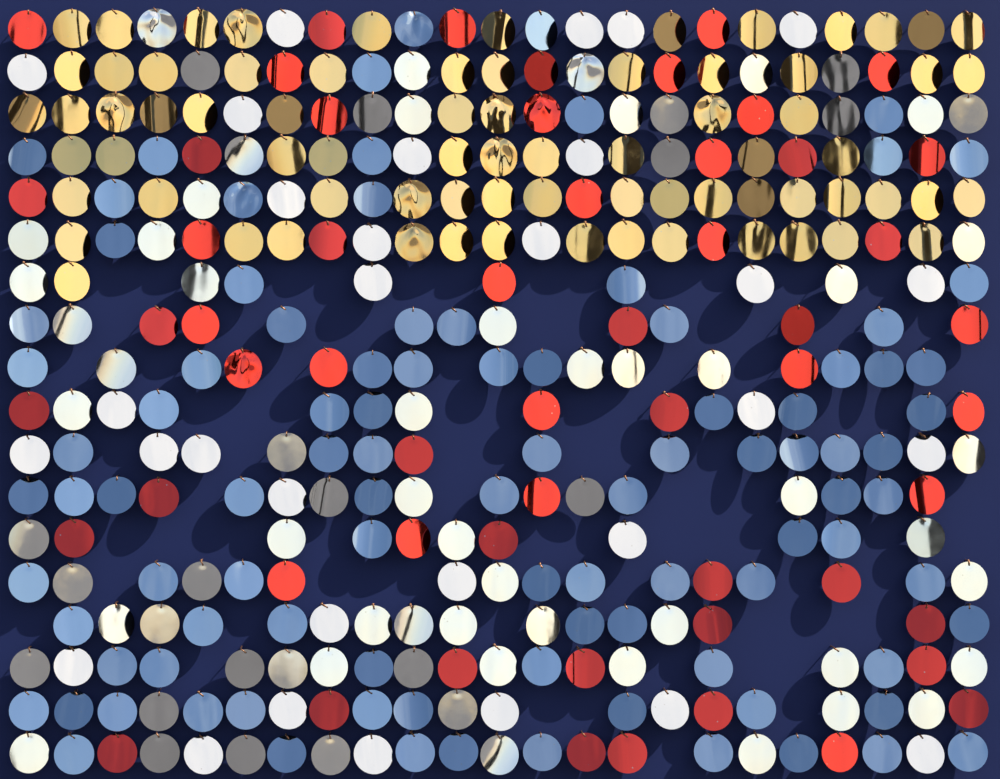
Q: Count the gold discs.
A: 74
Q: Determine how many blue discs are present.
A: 98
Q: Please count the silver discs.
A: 101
